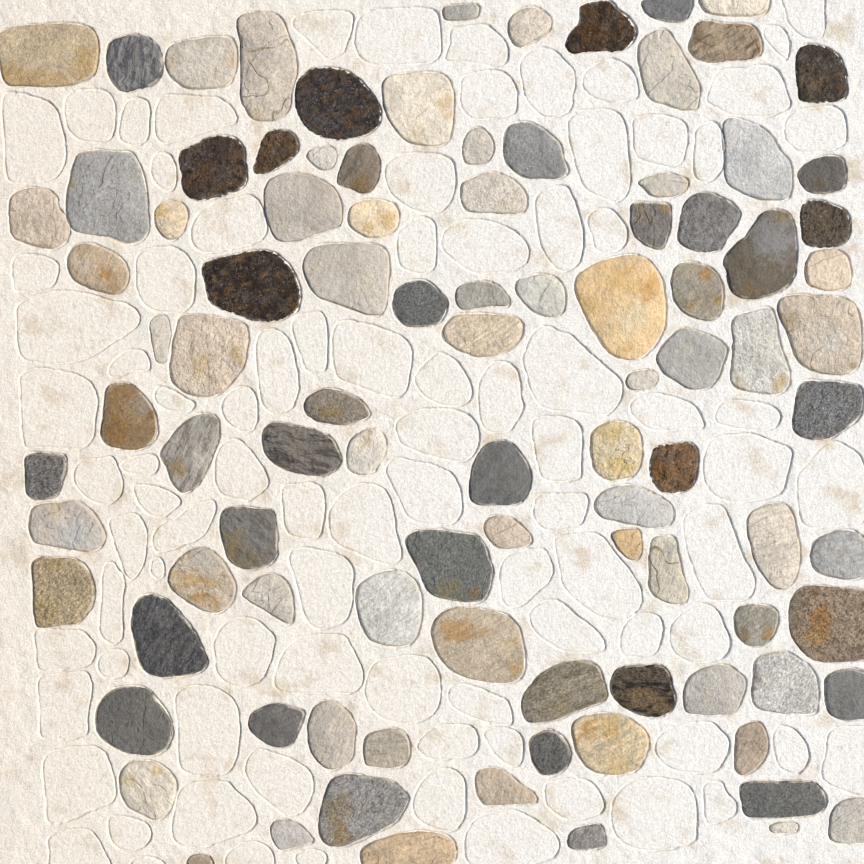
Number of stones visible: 98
